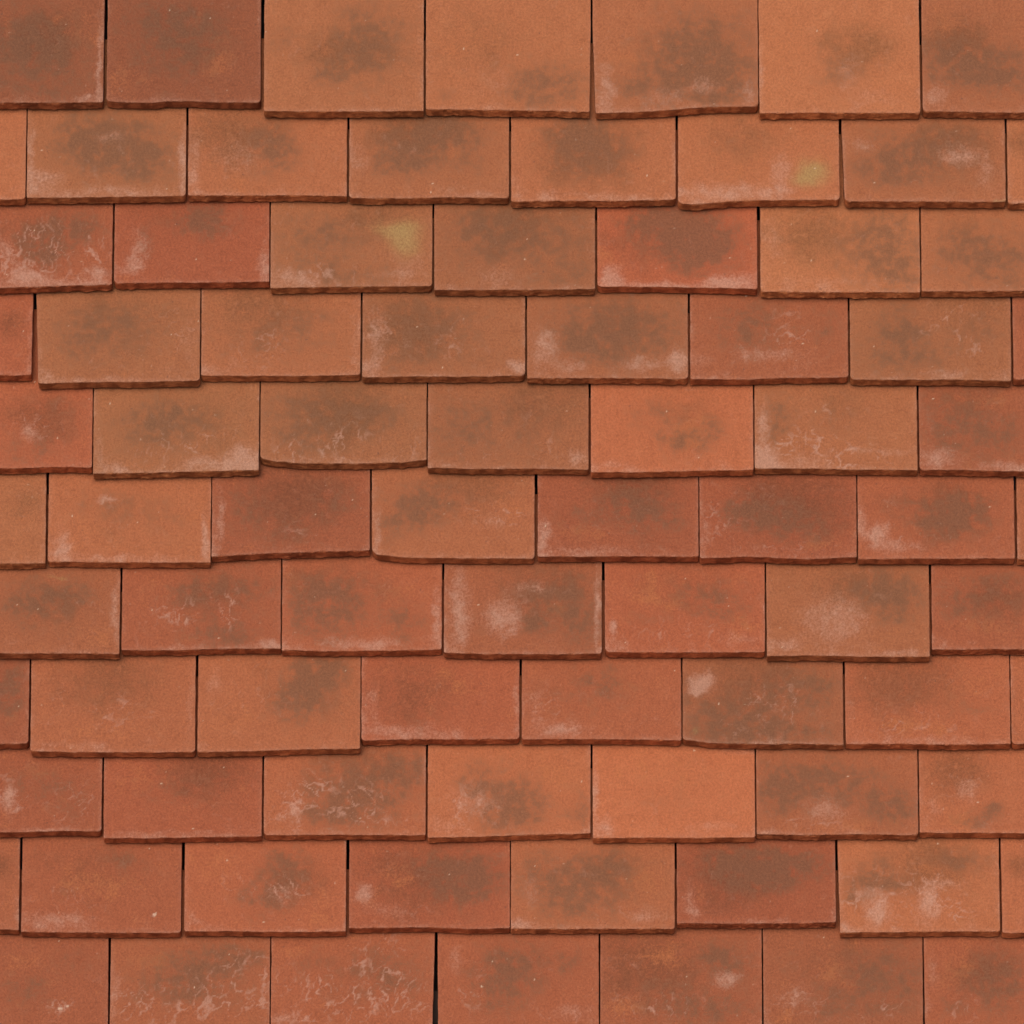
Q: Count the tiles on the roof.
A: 82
